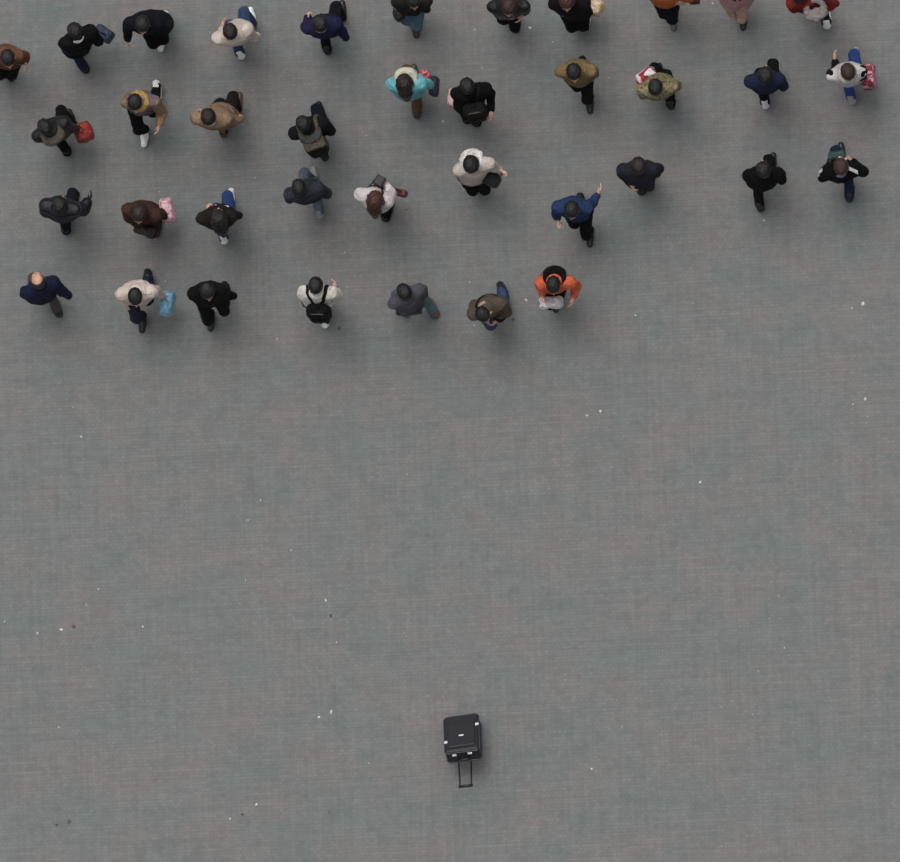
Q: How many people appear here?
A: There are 38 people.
